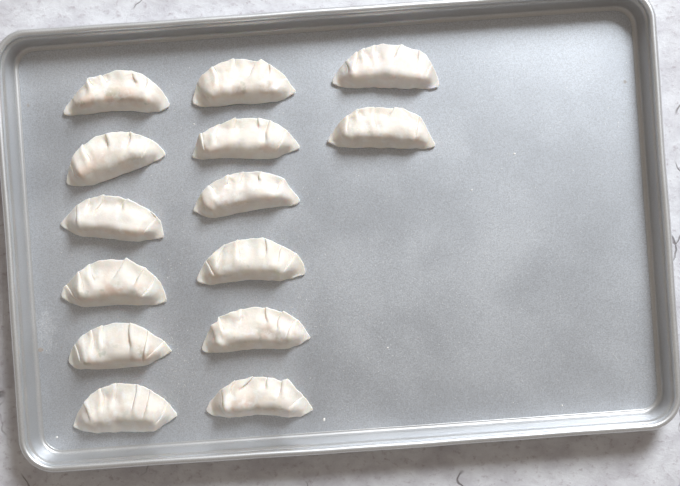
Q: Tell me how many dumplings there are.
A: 14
